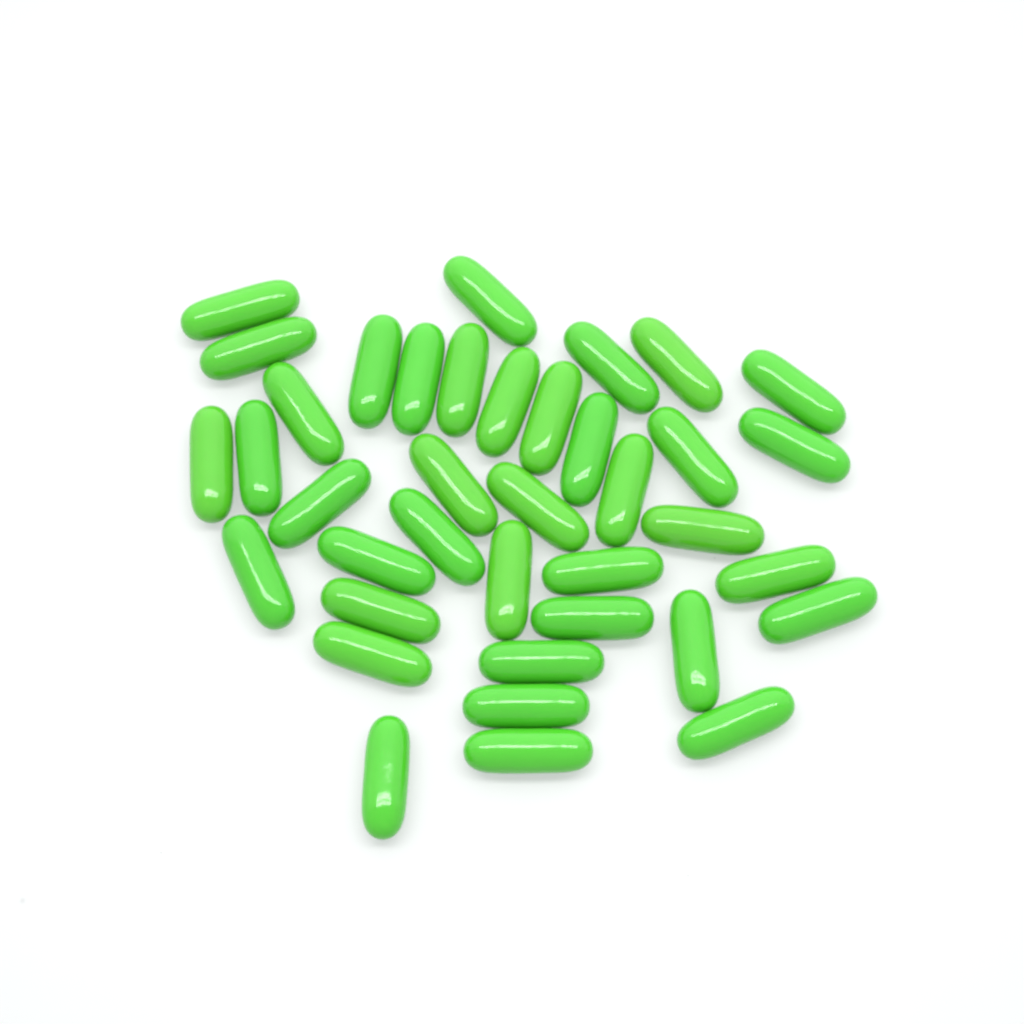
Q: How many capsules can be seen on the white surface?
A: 38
